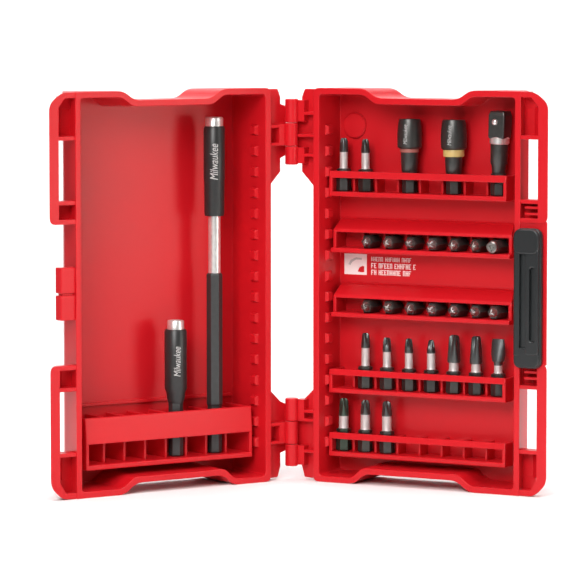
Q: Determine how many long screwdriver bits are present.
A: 12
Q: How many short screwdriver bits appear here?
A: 14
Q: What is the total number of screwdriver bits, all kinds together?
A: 26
